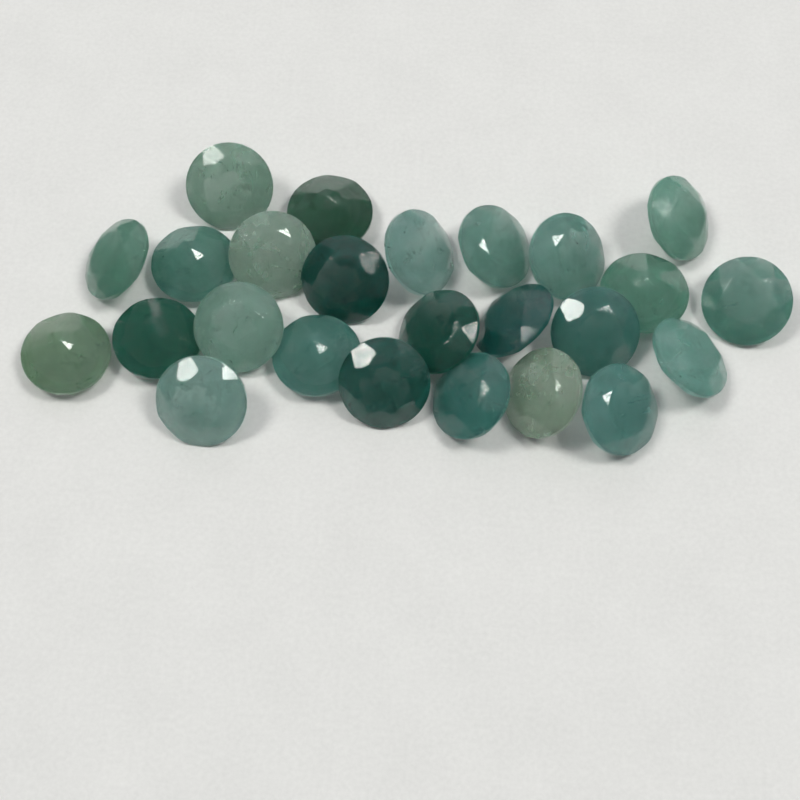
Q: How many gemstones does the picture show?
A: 25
